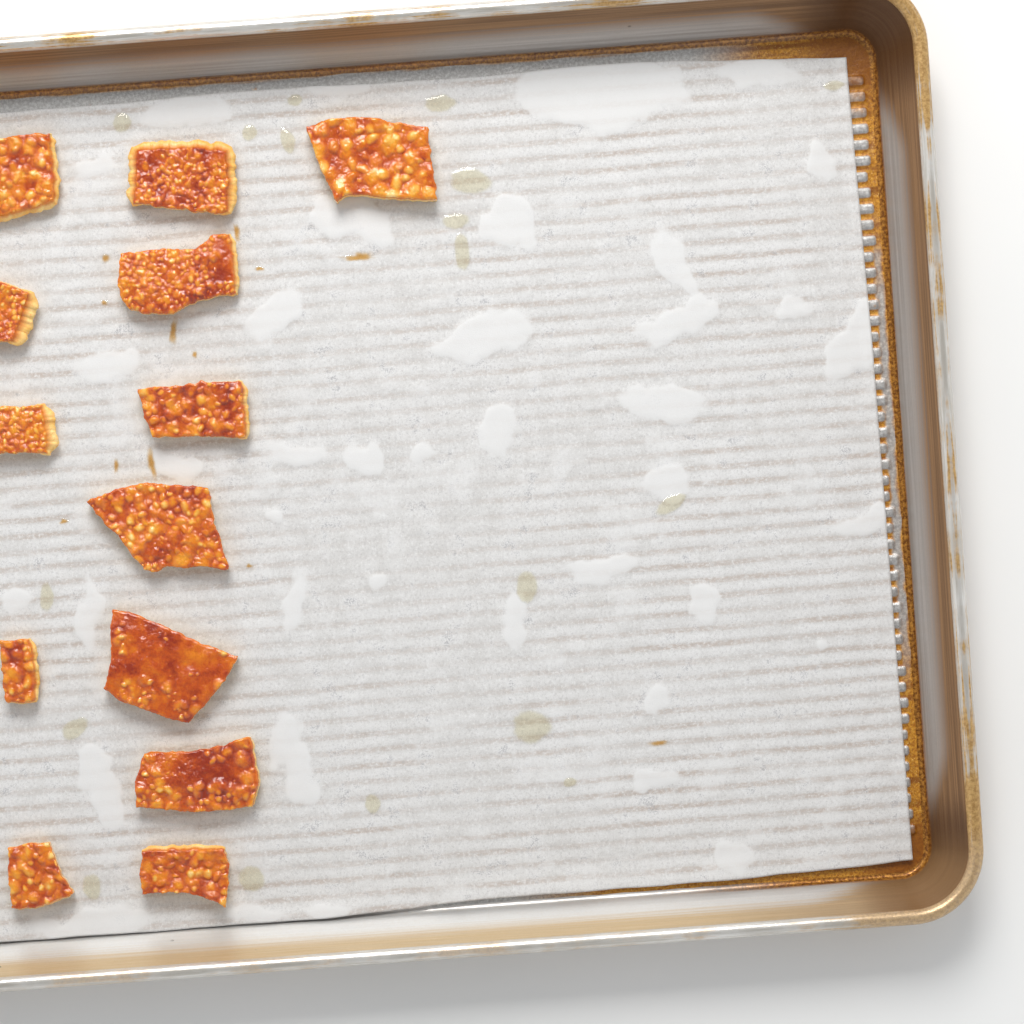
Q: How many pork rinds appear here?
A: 13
